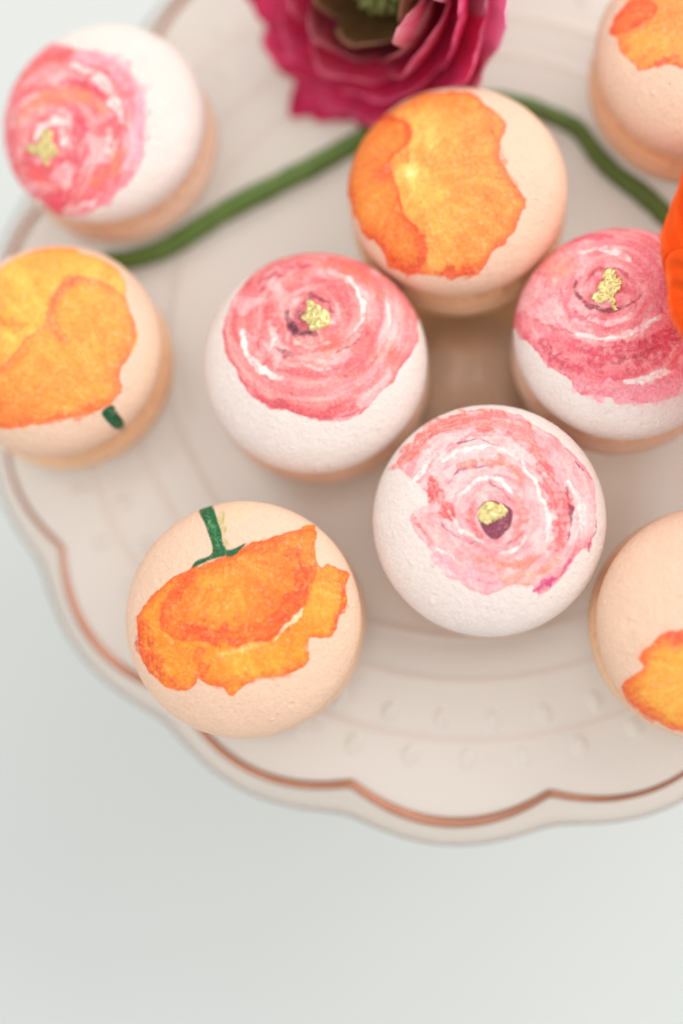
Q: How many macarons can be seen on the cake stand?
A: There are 9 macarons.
